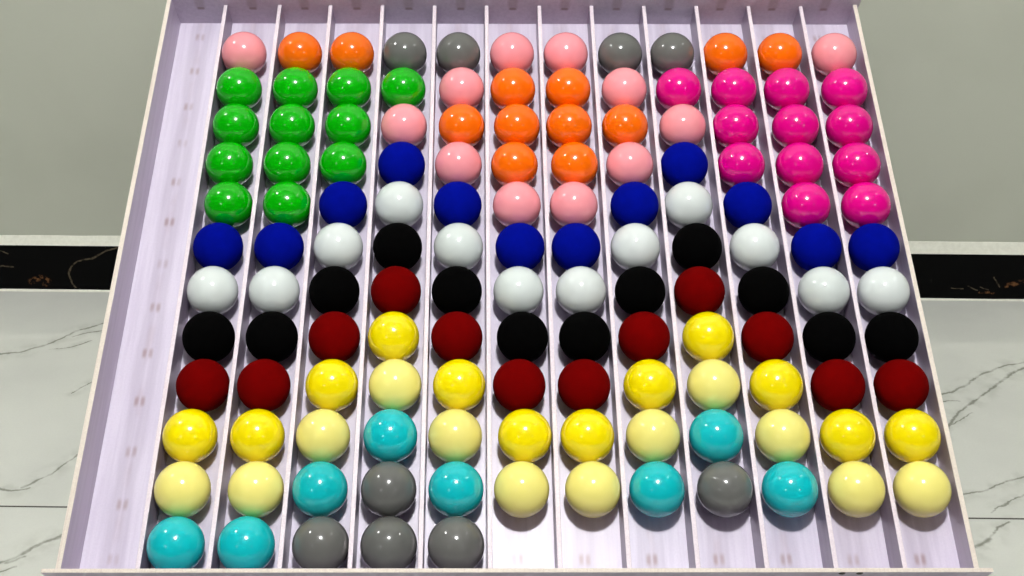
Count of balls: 137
